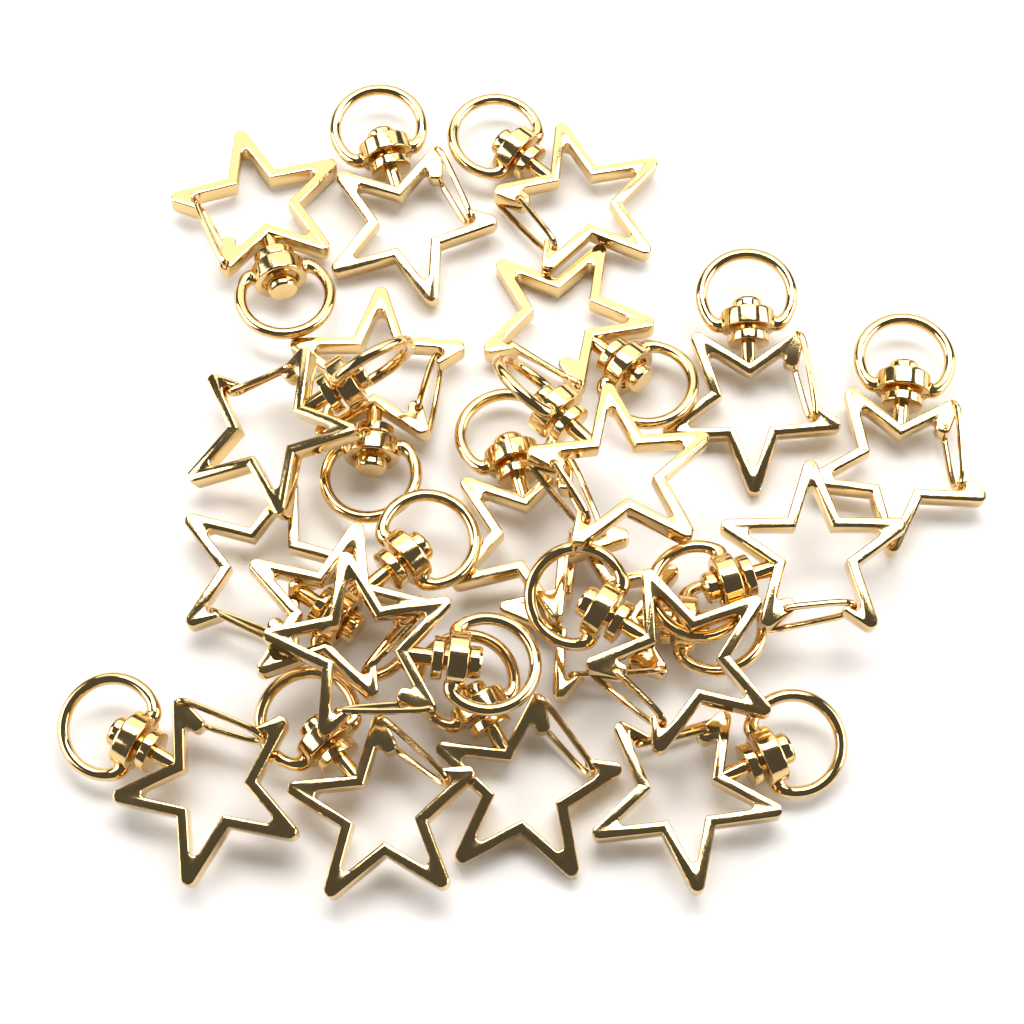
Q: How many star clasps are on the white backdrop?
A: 20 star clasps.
